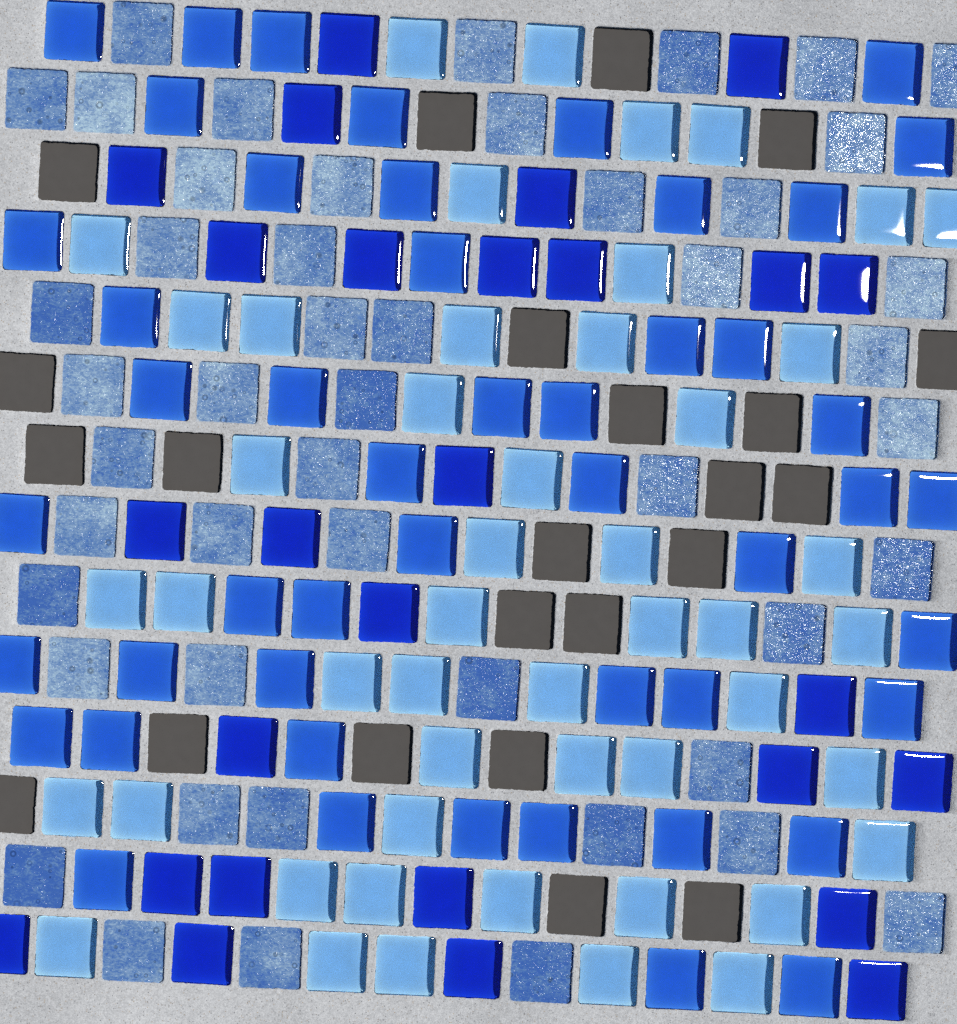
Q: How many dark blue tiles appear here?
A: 27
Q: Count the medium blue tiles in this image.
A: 49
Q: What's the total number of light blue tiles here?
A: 49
